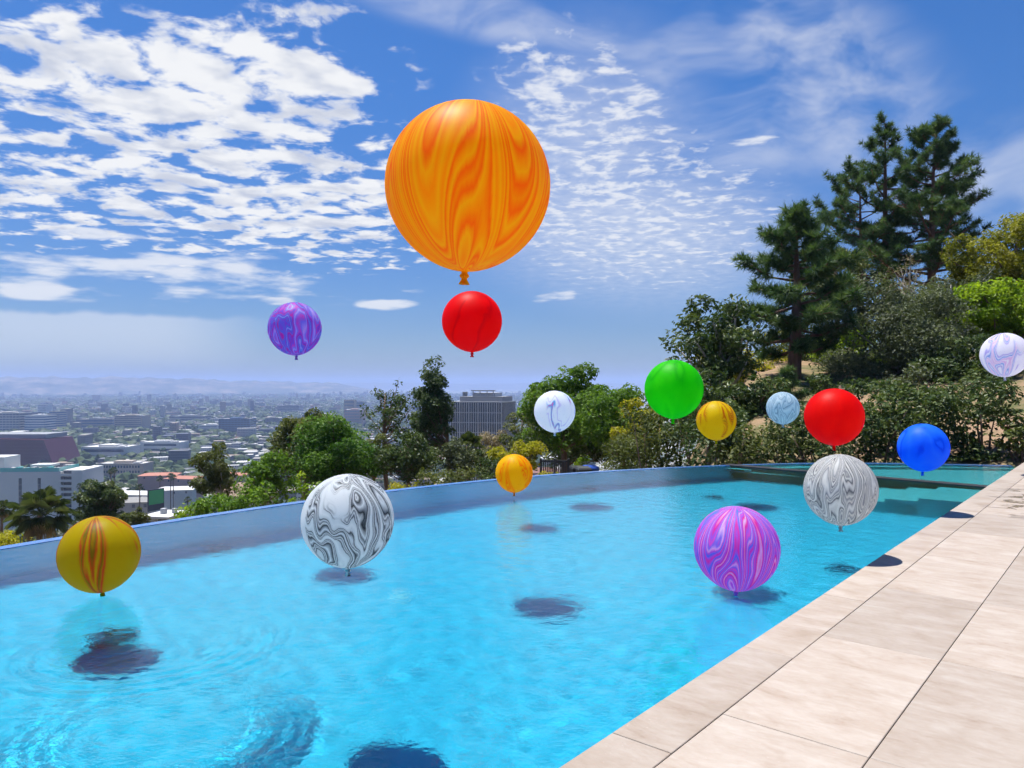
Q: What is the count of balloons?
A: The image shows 15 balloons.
